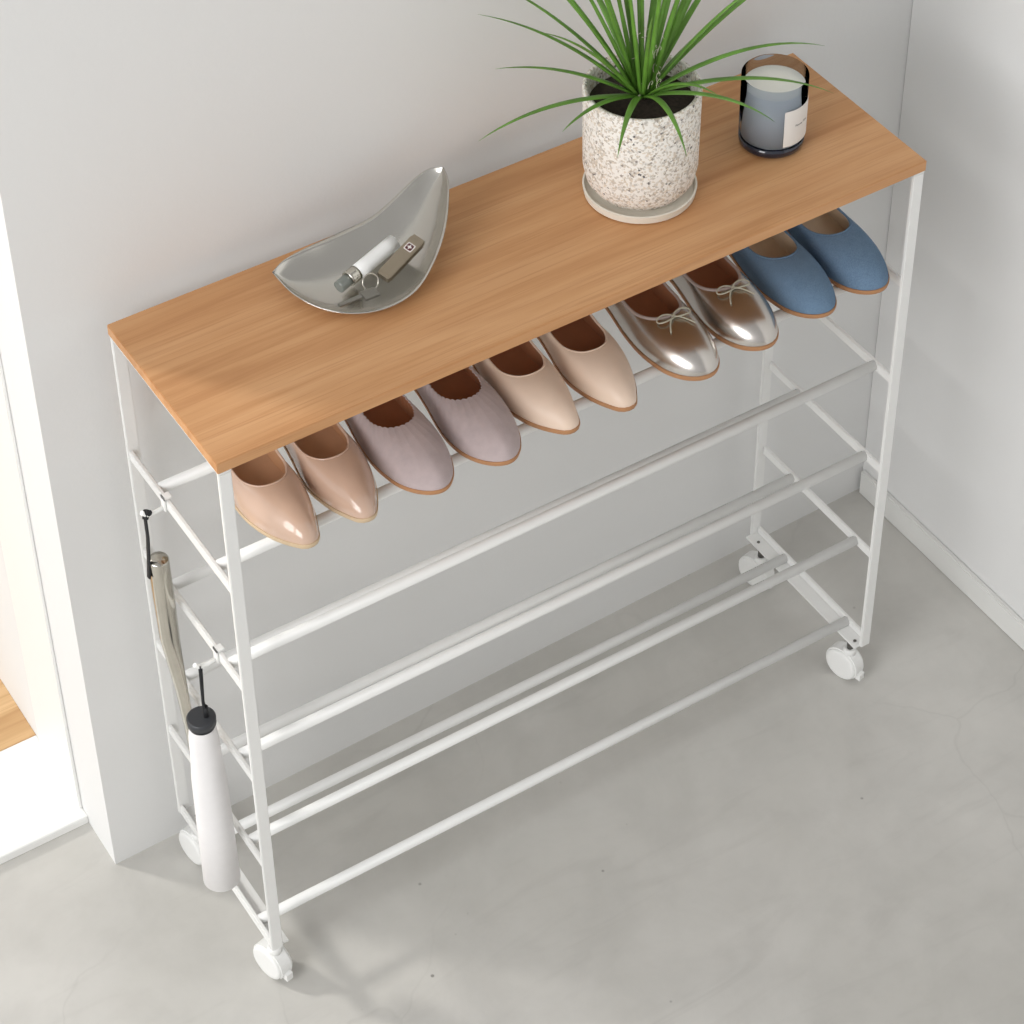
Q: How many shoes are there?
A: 10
